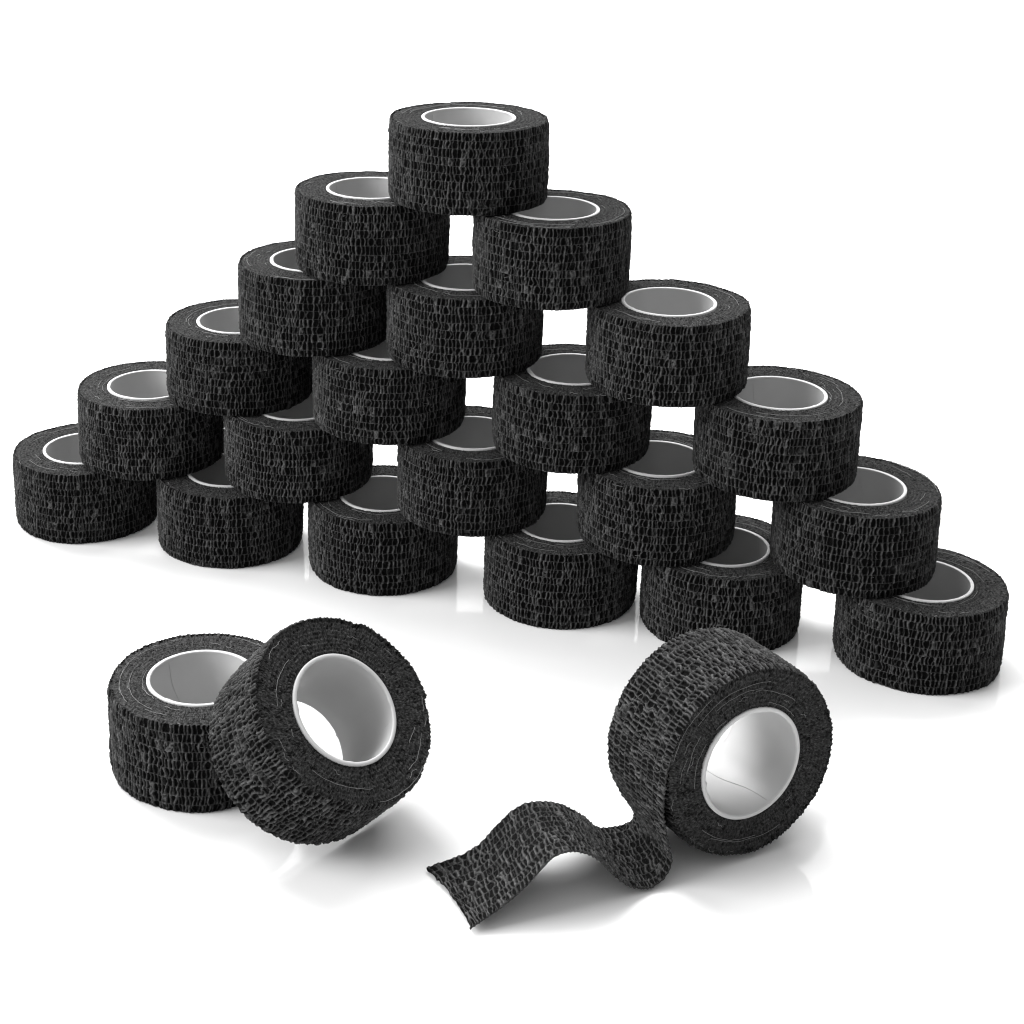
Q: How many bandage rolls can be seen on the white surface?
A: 24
